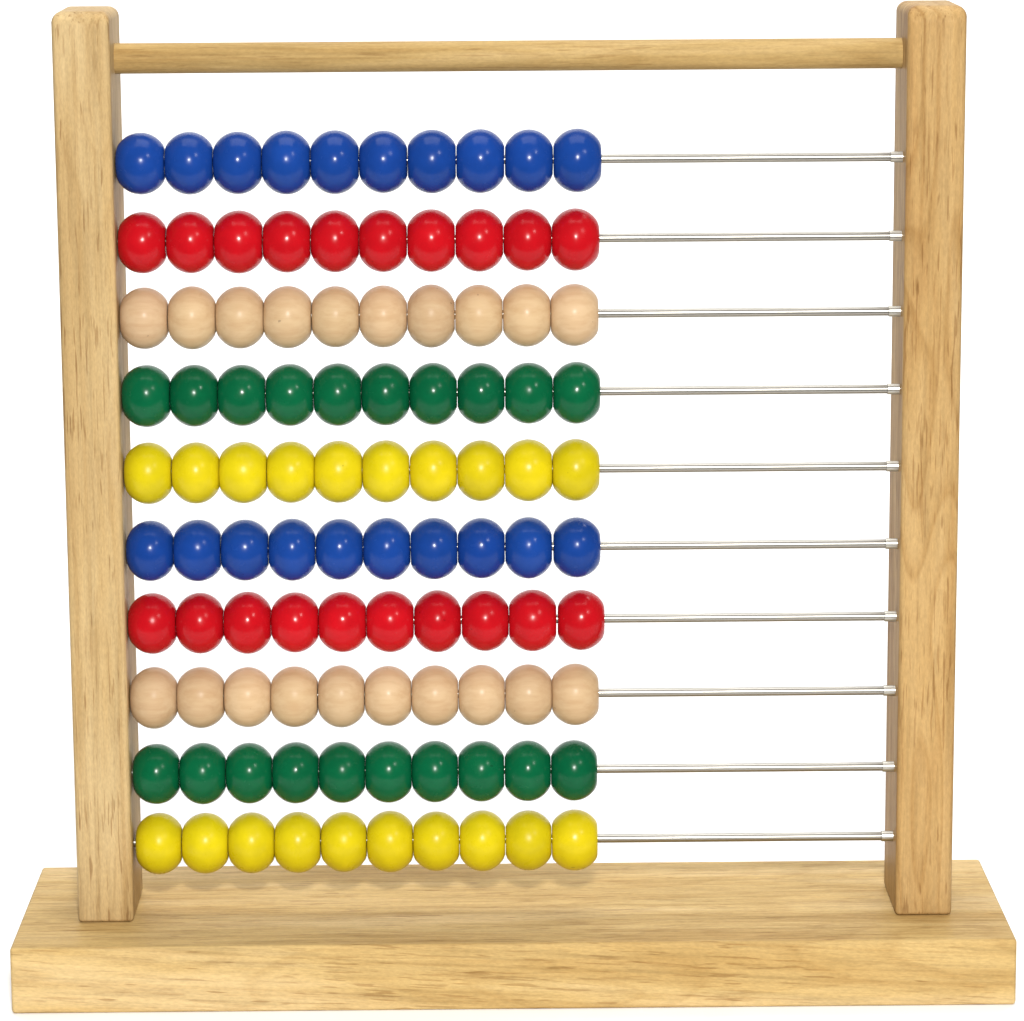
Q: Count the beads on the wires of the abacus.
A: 100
